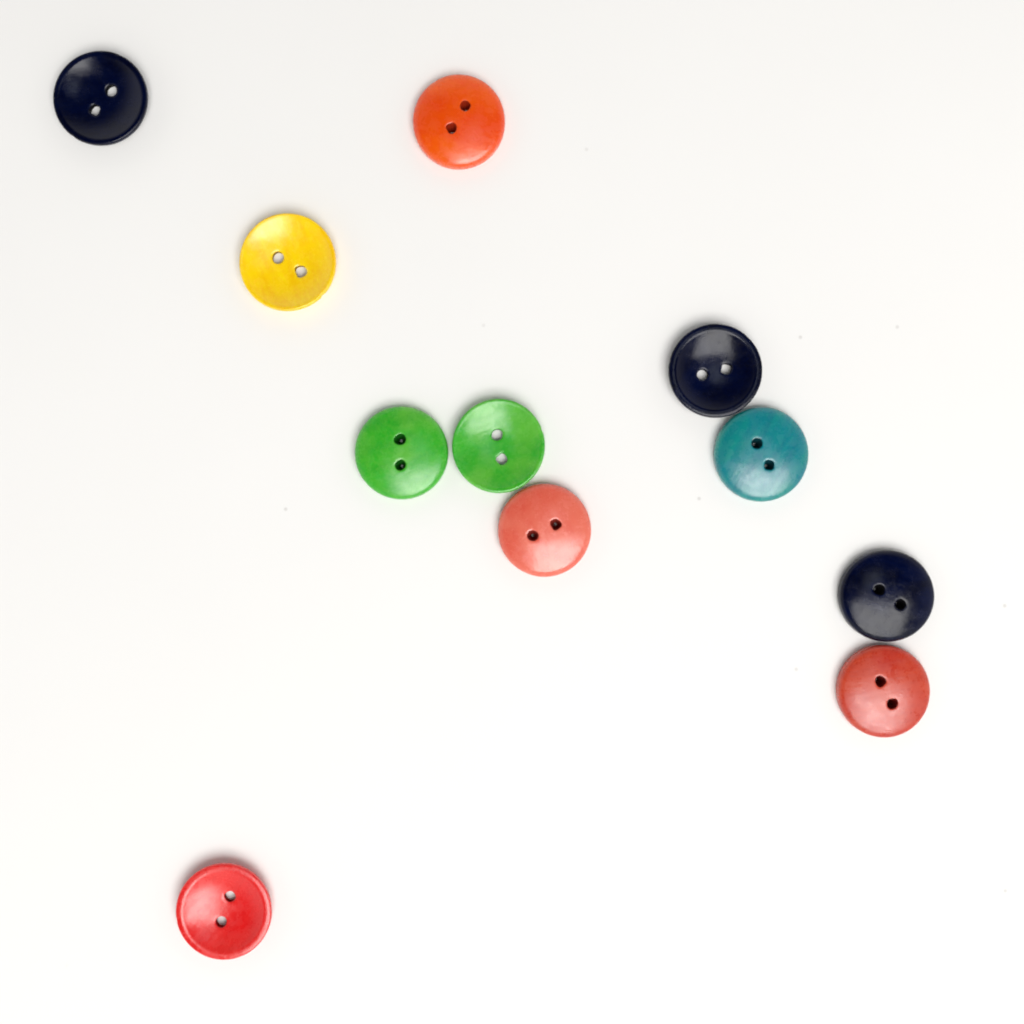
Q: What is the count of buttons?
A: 11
